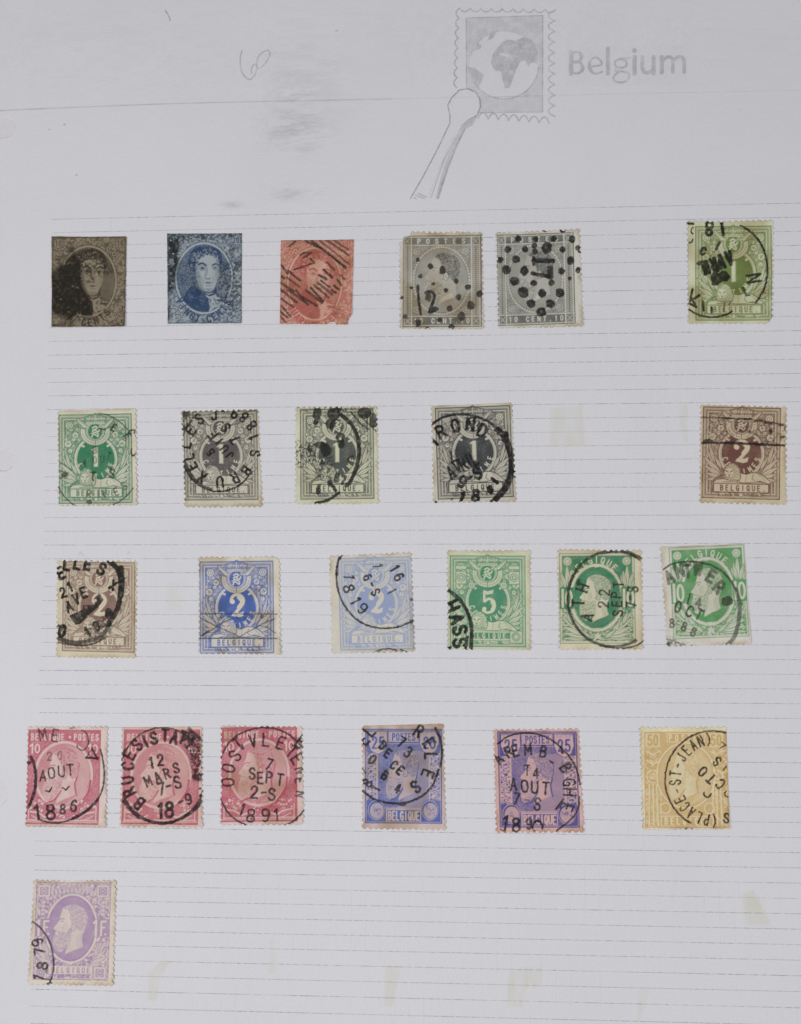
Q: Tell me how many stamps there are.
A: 24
